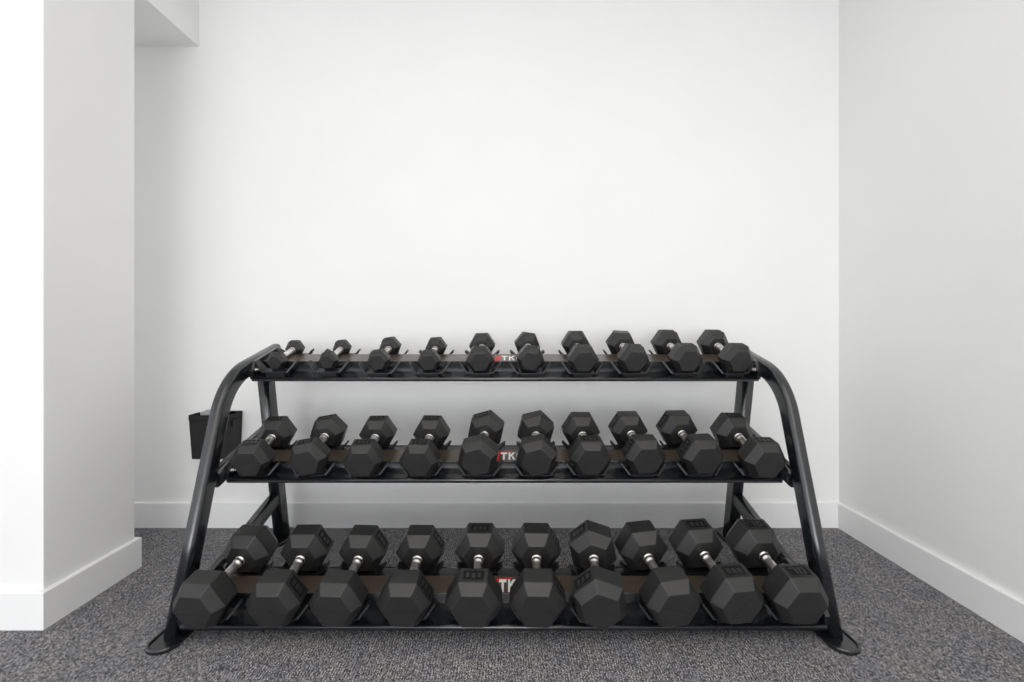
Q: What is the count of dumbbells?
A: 30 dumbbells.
